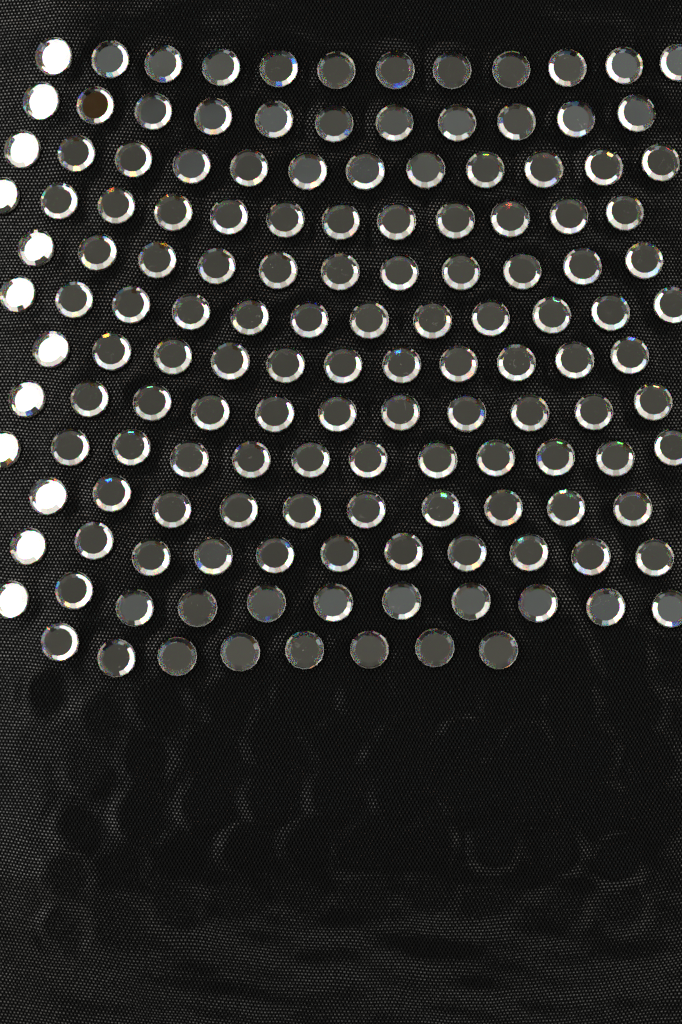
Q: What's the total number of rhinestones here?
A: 144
